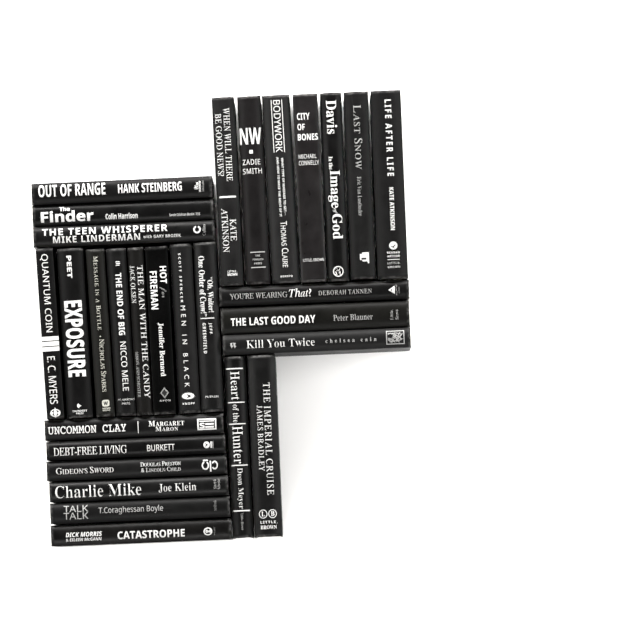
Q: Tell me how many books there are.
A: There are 29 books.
